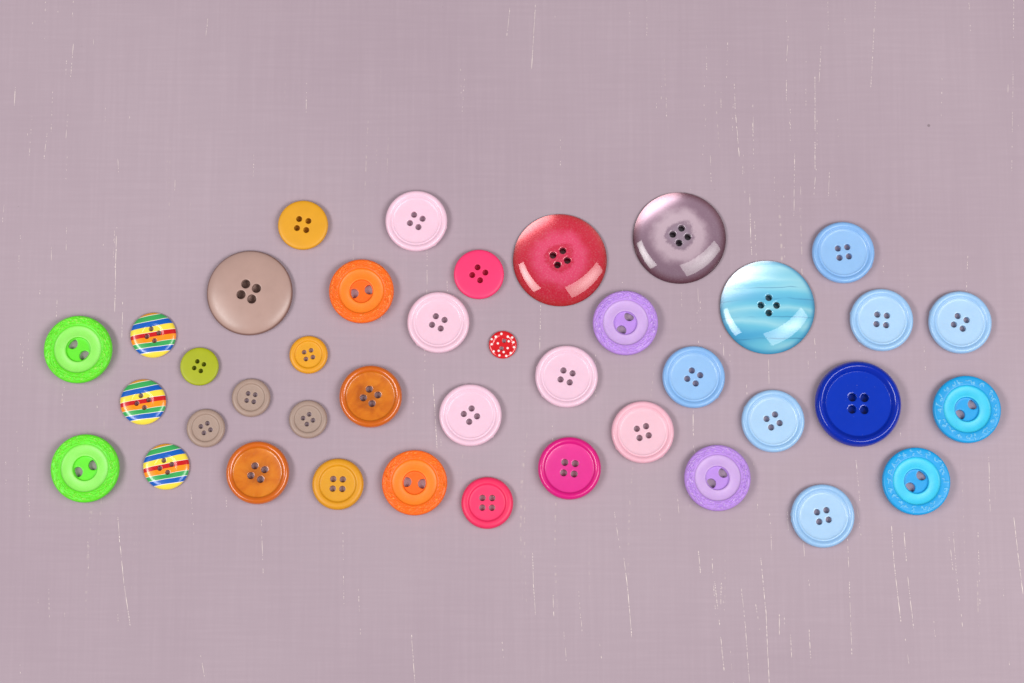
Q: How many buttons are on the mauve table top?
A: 40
